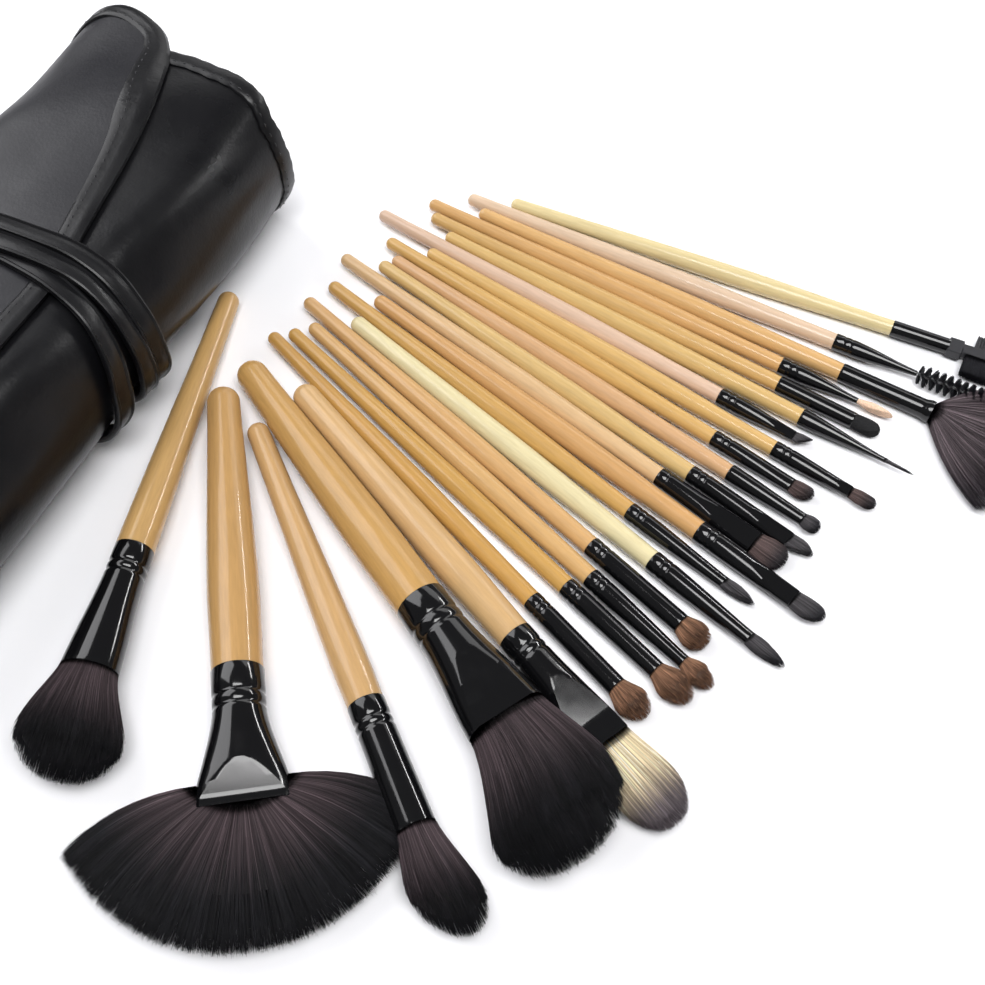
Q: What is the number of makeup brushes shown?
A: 24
